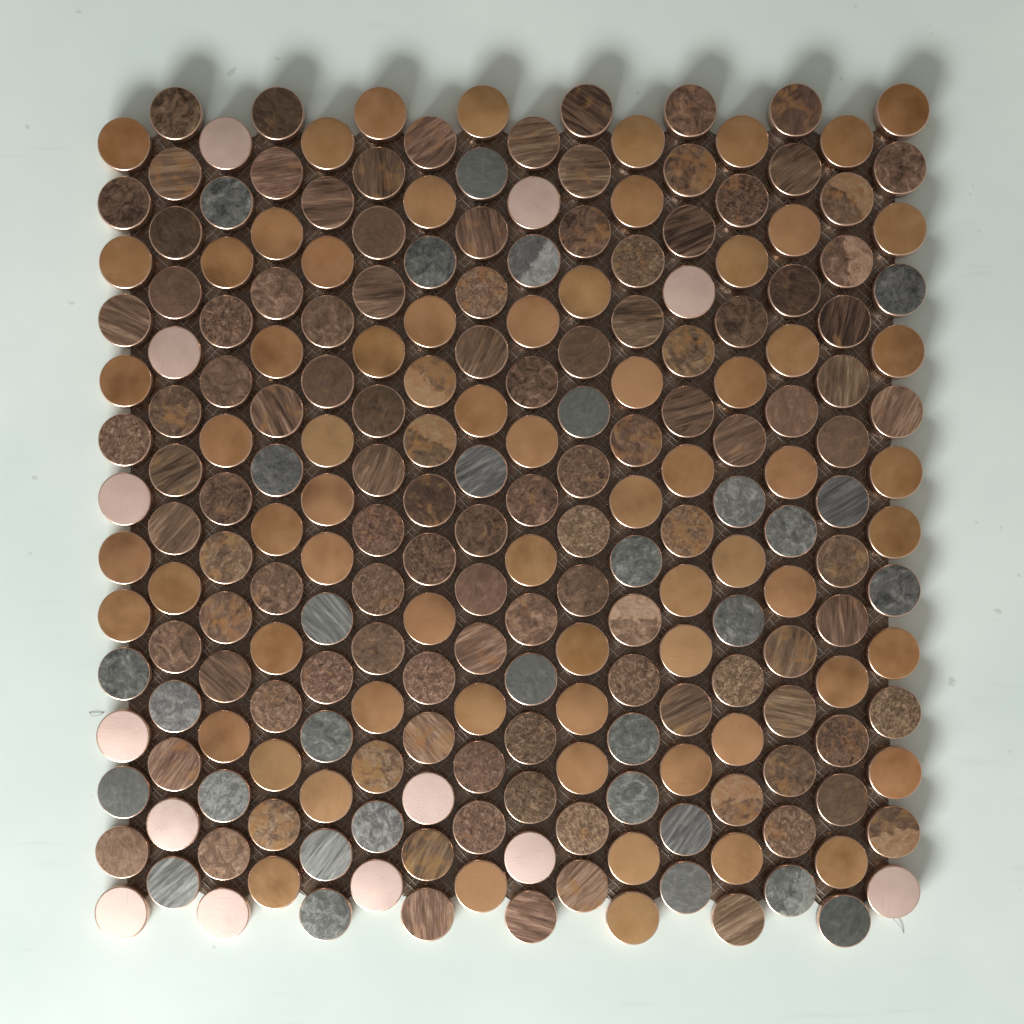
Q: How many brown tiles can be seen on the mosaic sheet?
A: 112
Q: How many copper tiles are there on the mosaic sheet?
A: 68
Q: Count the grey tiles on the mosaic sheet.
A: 31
